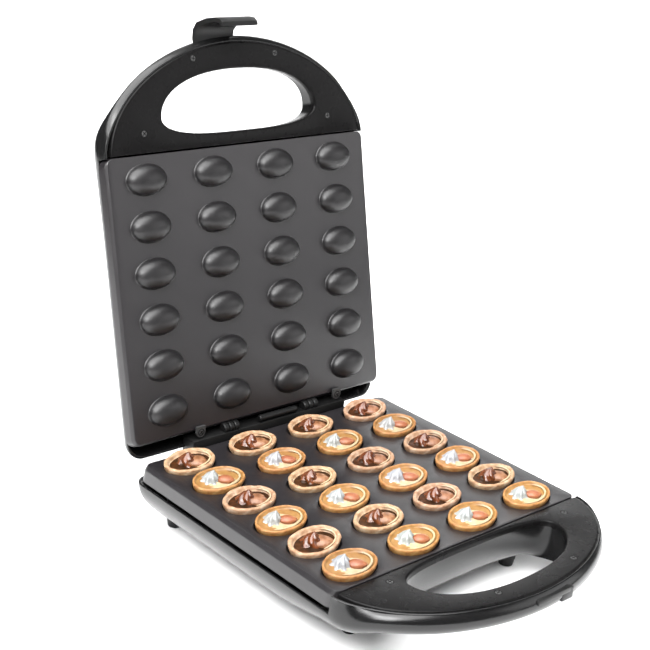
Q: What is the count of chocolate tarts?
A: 12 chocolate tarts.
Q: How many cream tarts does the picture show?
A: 12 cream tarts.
